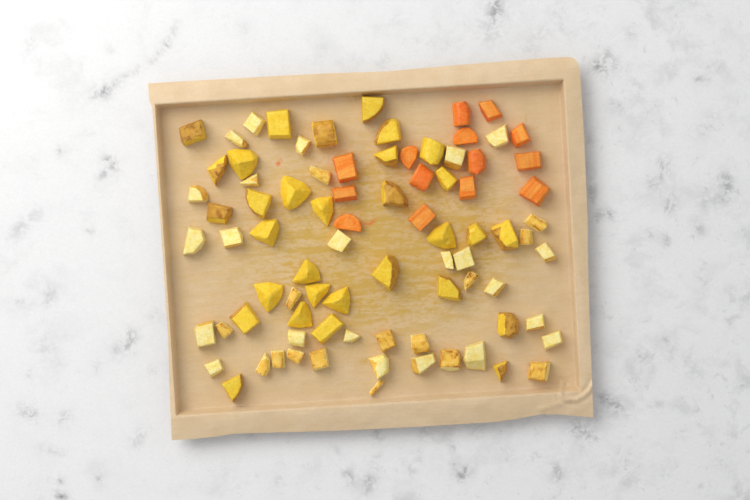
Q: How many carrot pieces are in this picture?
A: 14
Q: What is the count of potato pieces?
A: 31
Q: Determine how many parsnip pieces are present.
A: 38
